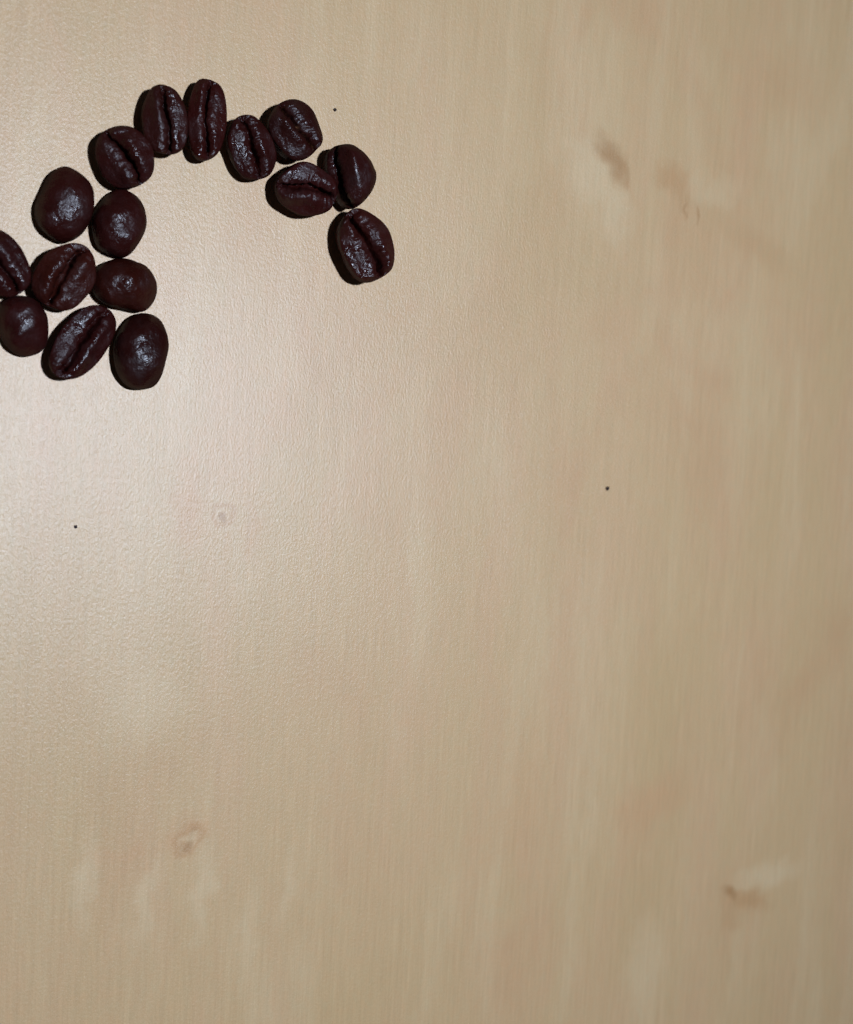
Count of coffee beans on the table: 16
